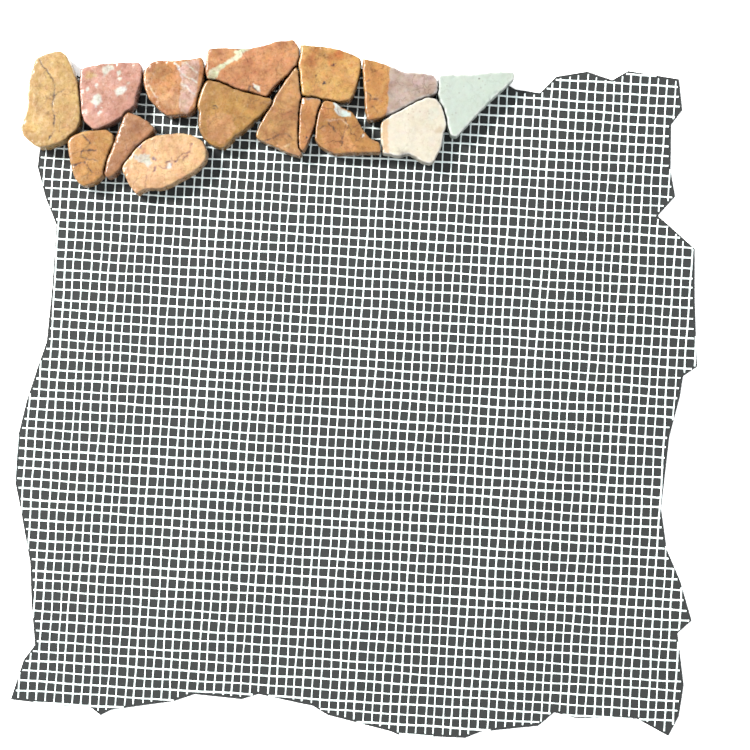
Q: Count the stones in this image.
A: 15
